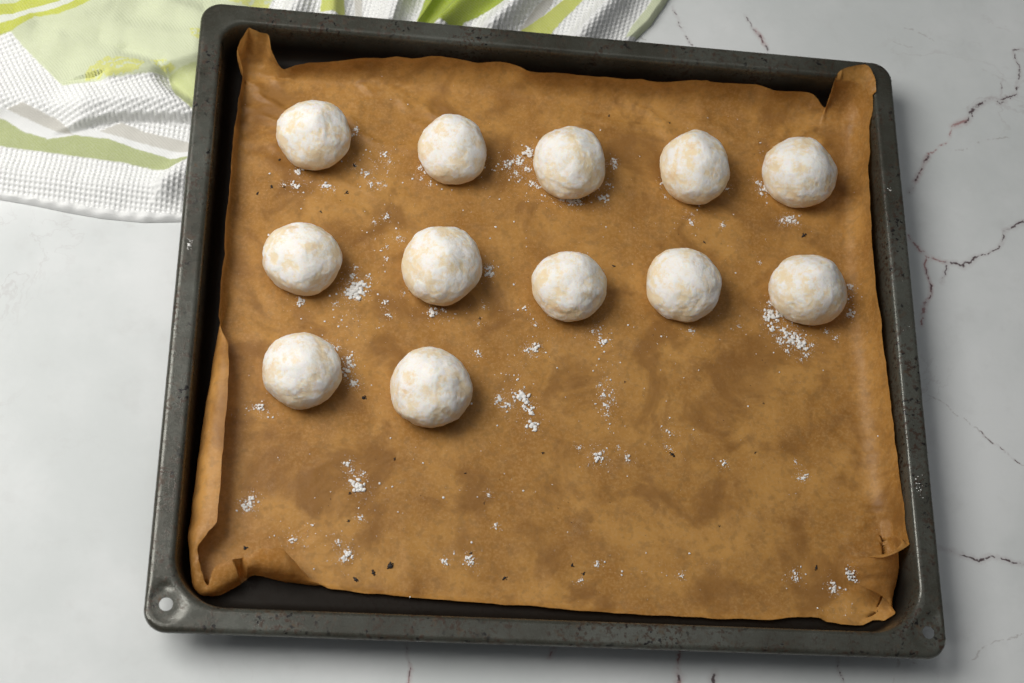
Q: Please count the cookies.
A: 12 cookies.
